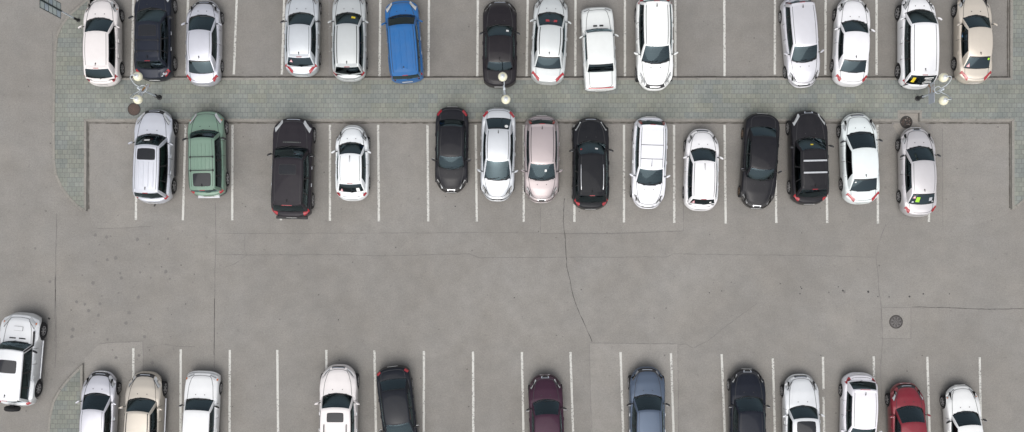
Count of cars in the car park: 41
